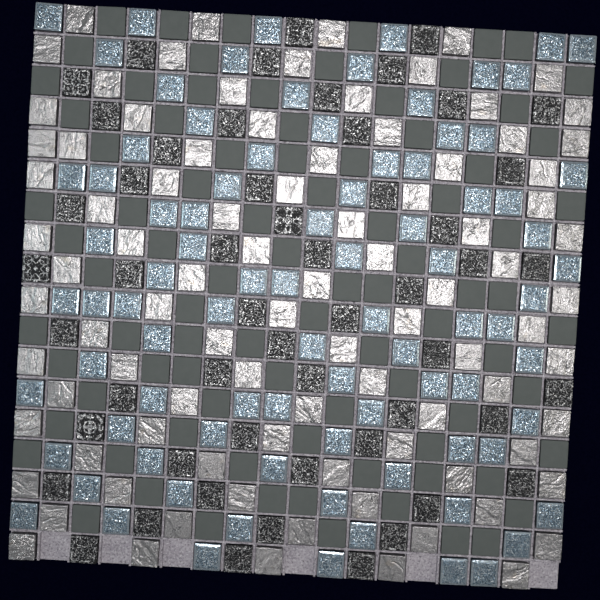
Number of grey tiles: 87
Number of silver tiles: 91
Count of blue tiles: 87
